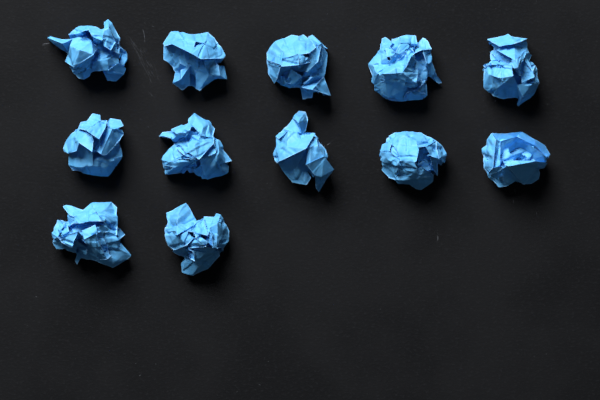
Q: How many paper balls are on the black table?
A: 12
